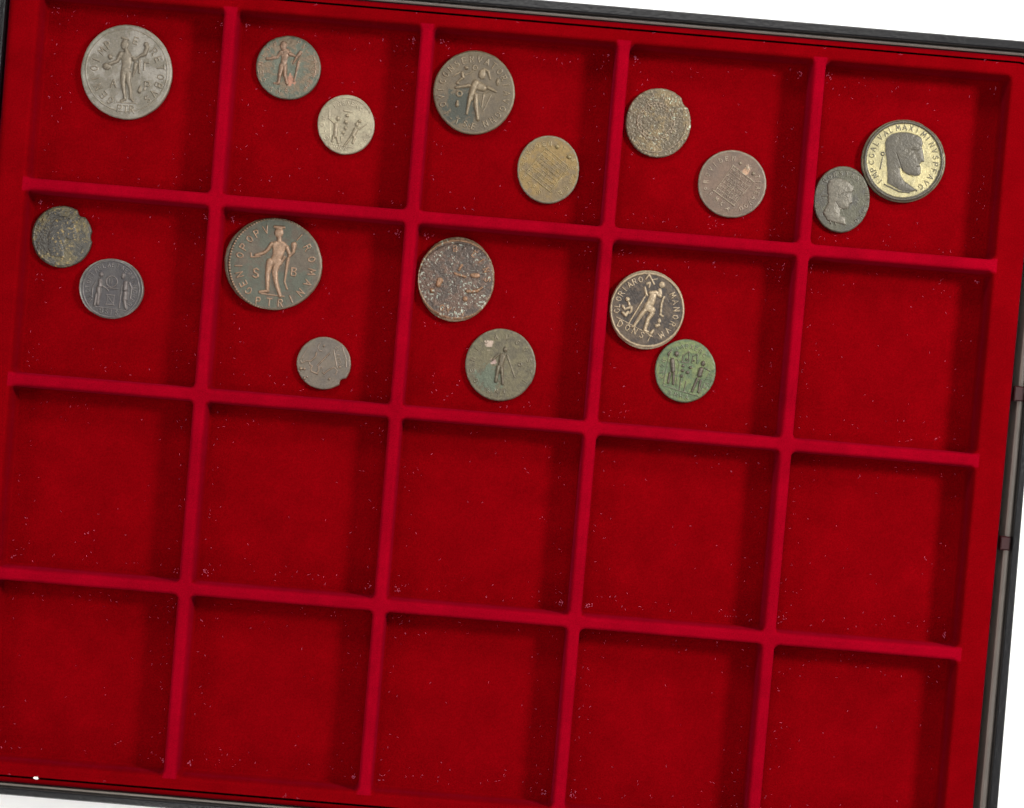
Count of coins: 17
